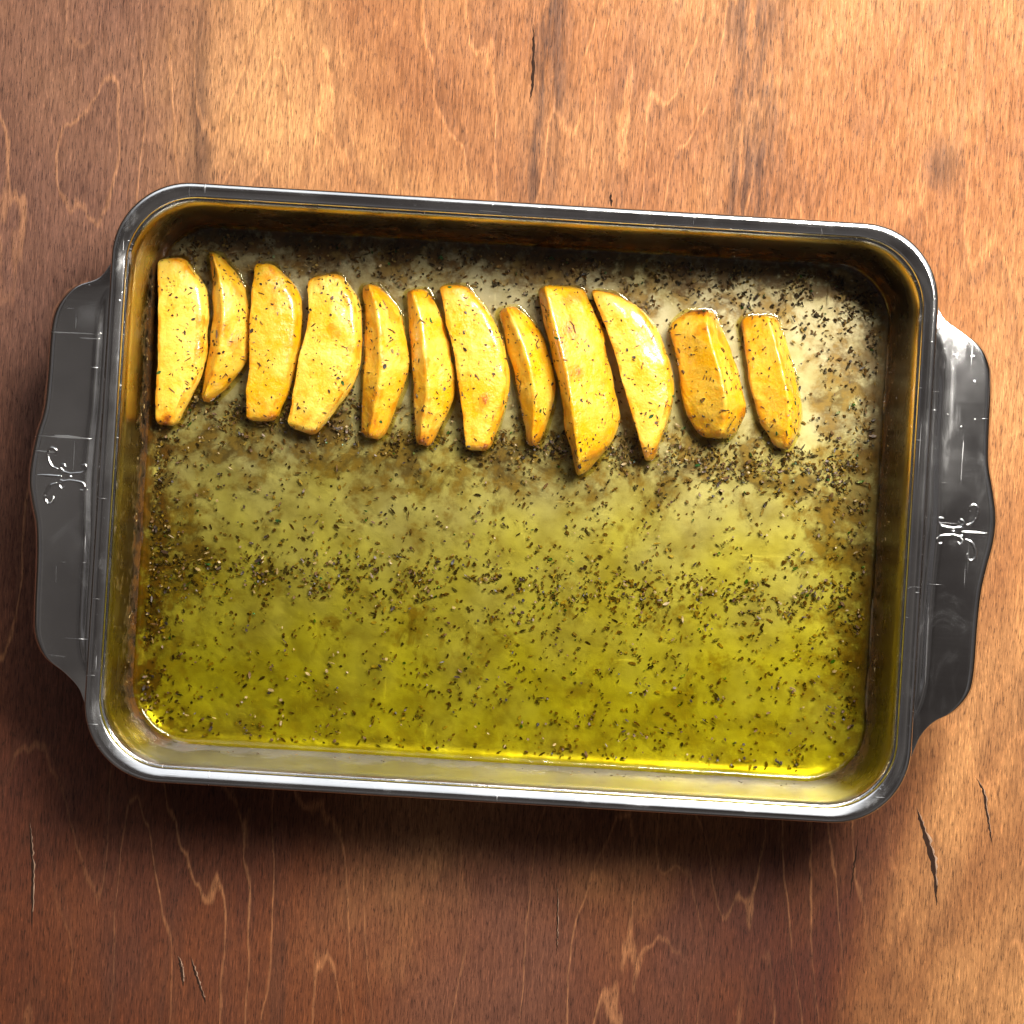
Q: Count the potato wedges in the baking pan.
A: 12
